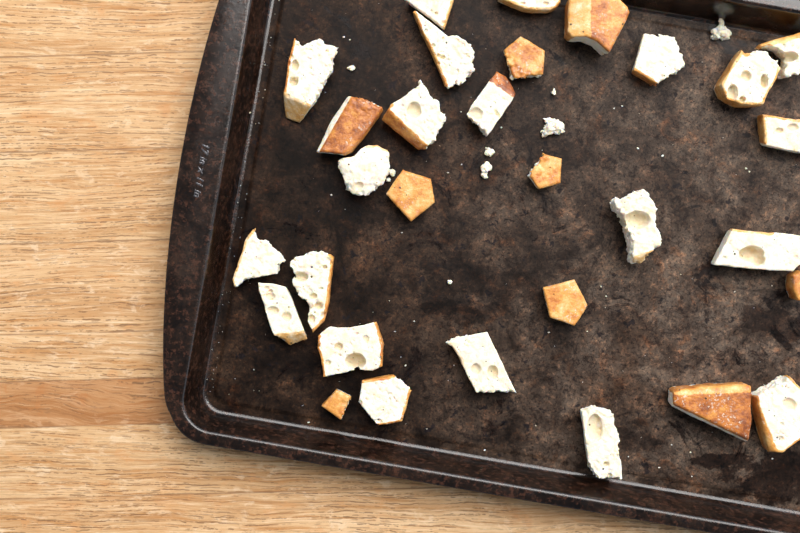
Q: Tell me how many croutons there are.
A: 30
